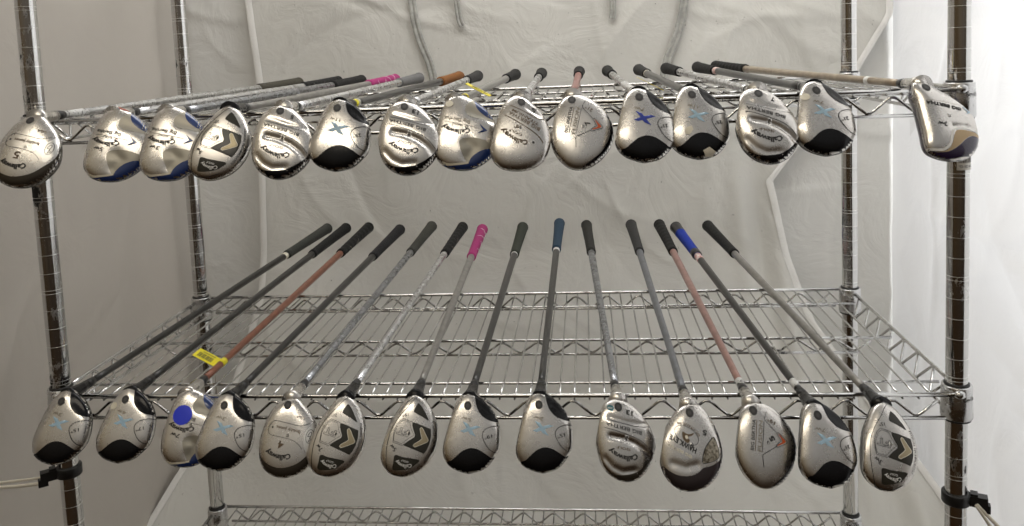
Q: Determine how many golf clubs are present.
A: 29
